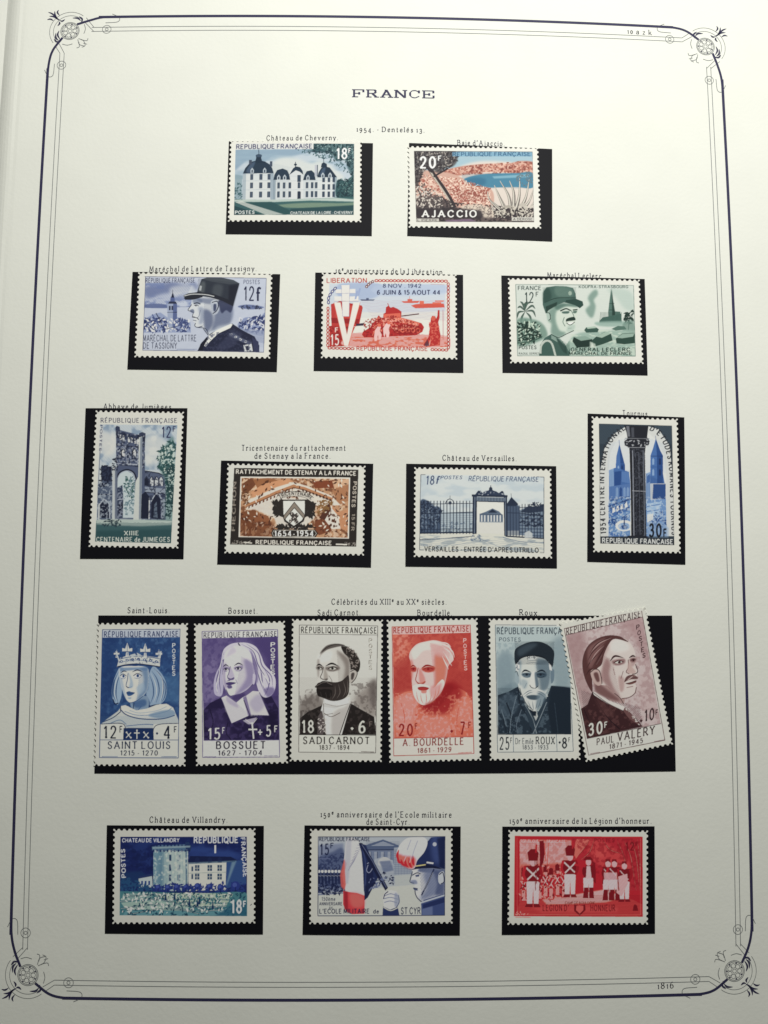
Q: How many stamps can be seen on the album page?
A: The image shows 18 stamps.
